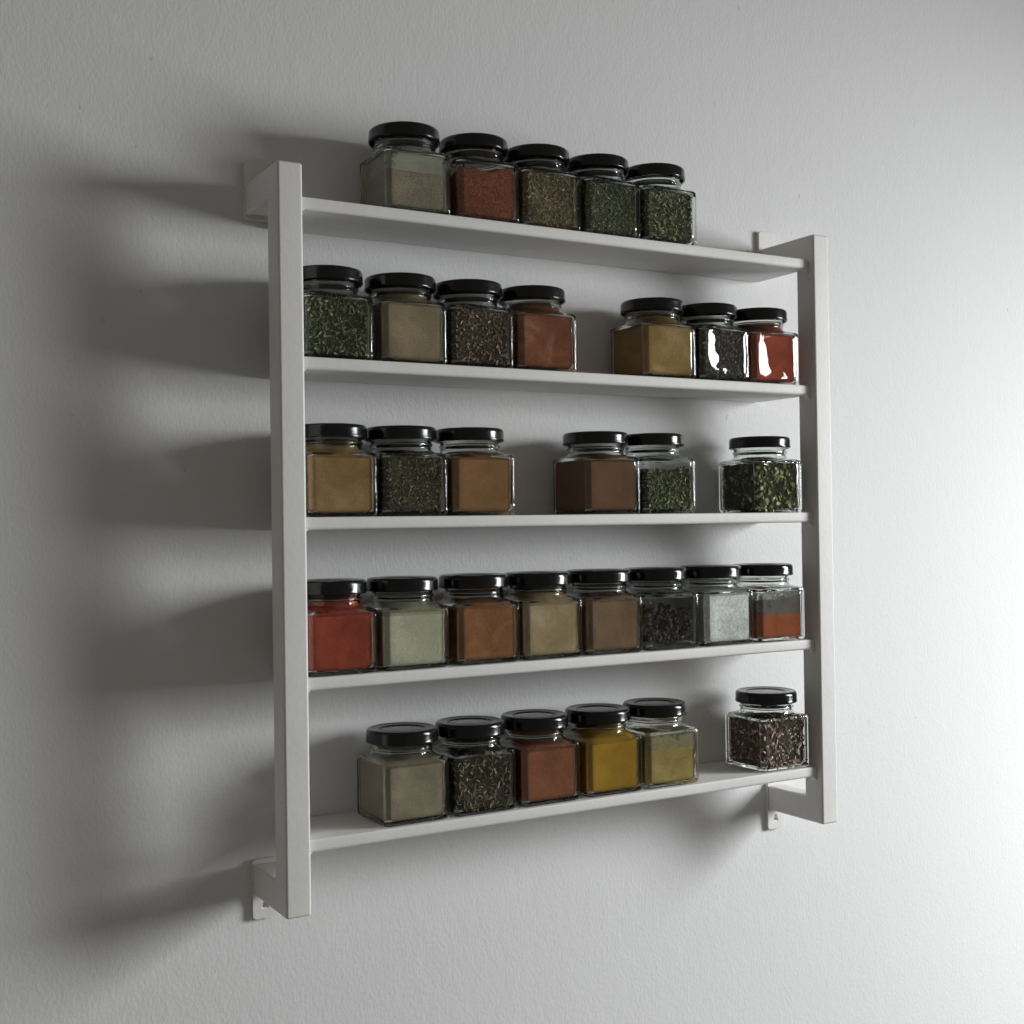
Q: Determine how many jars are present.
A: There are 32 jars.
